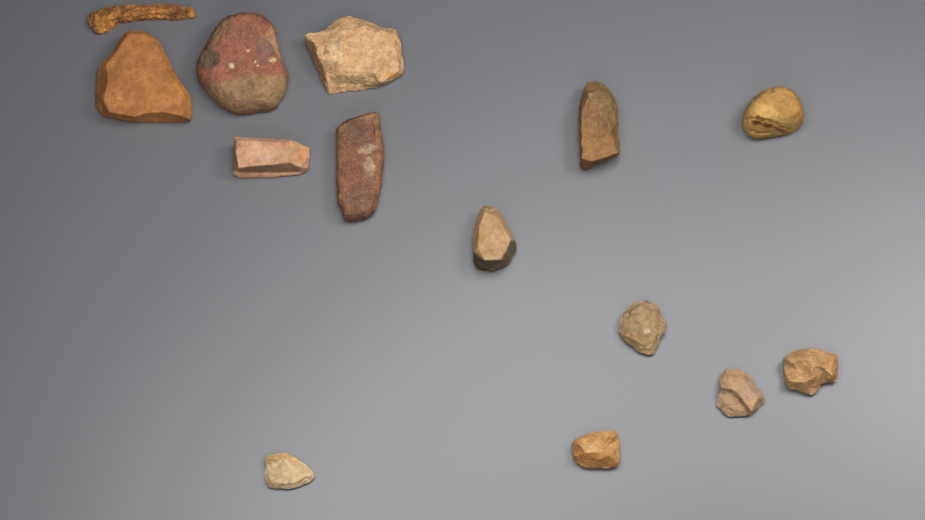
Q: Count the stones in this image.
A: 14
